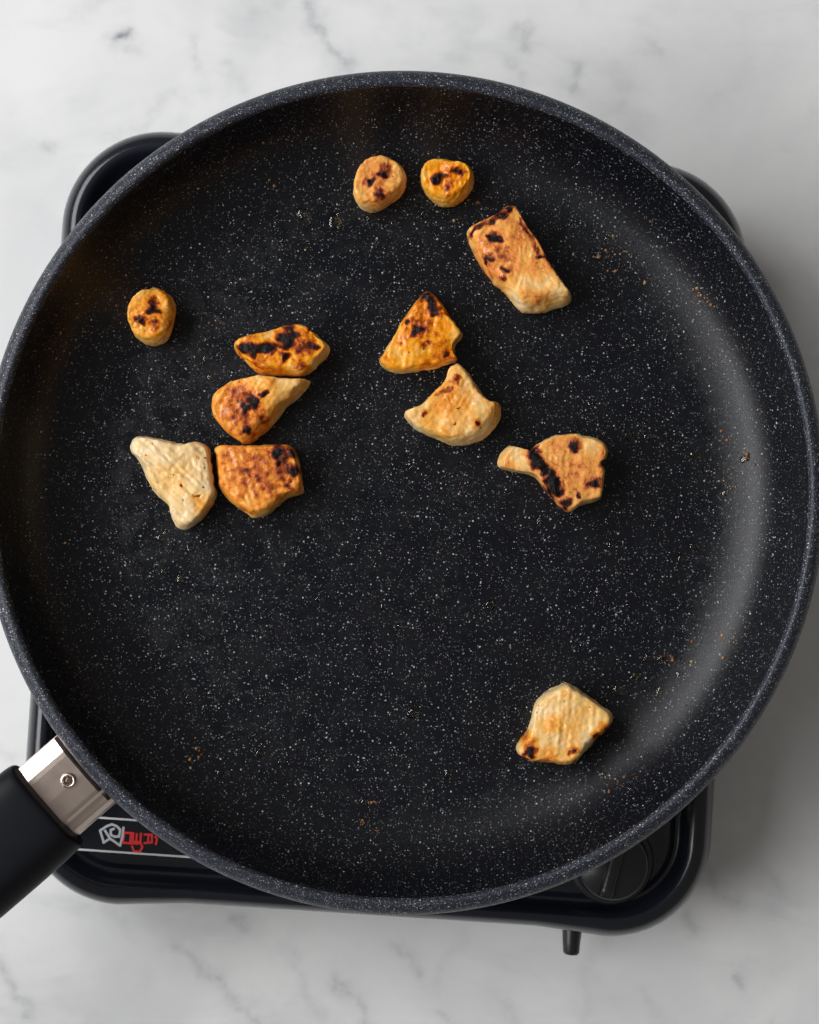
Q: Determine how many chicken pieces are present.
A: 12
